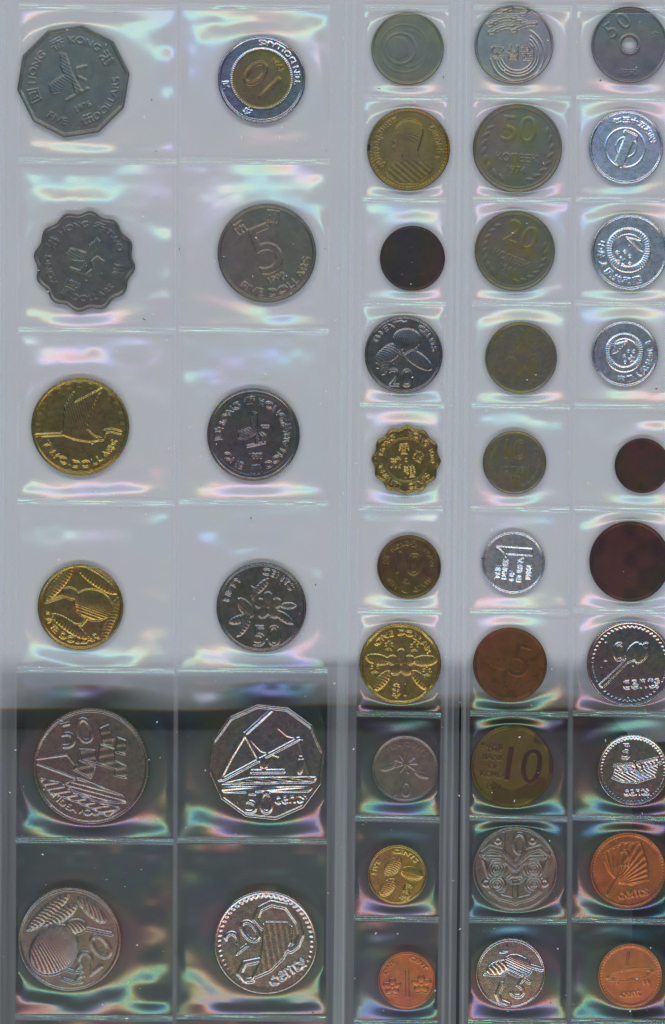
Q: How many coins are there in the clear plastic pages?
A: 42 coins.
